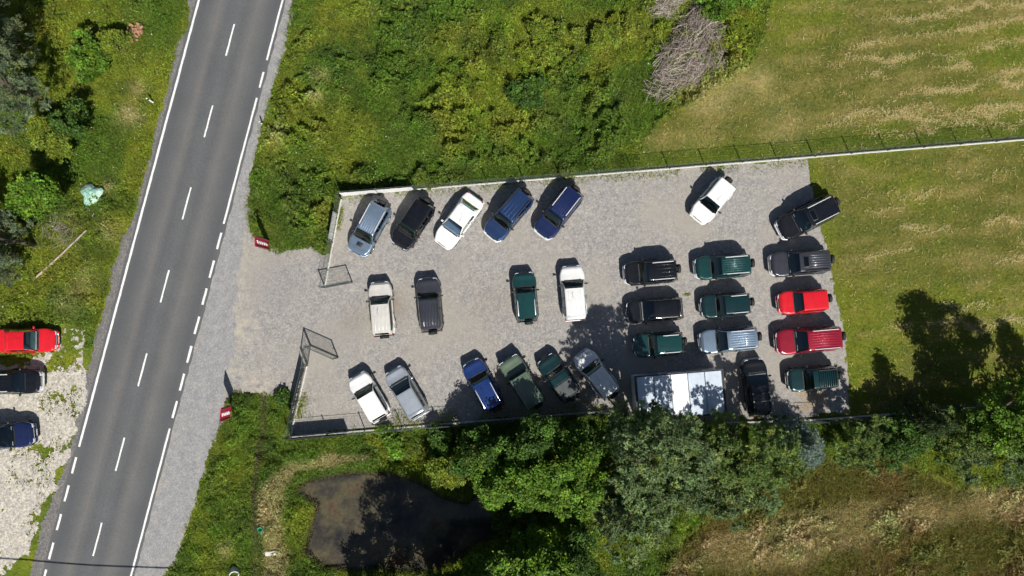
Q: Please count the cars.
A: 31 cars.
